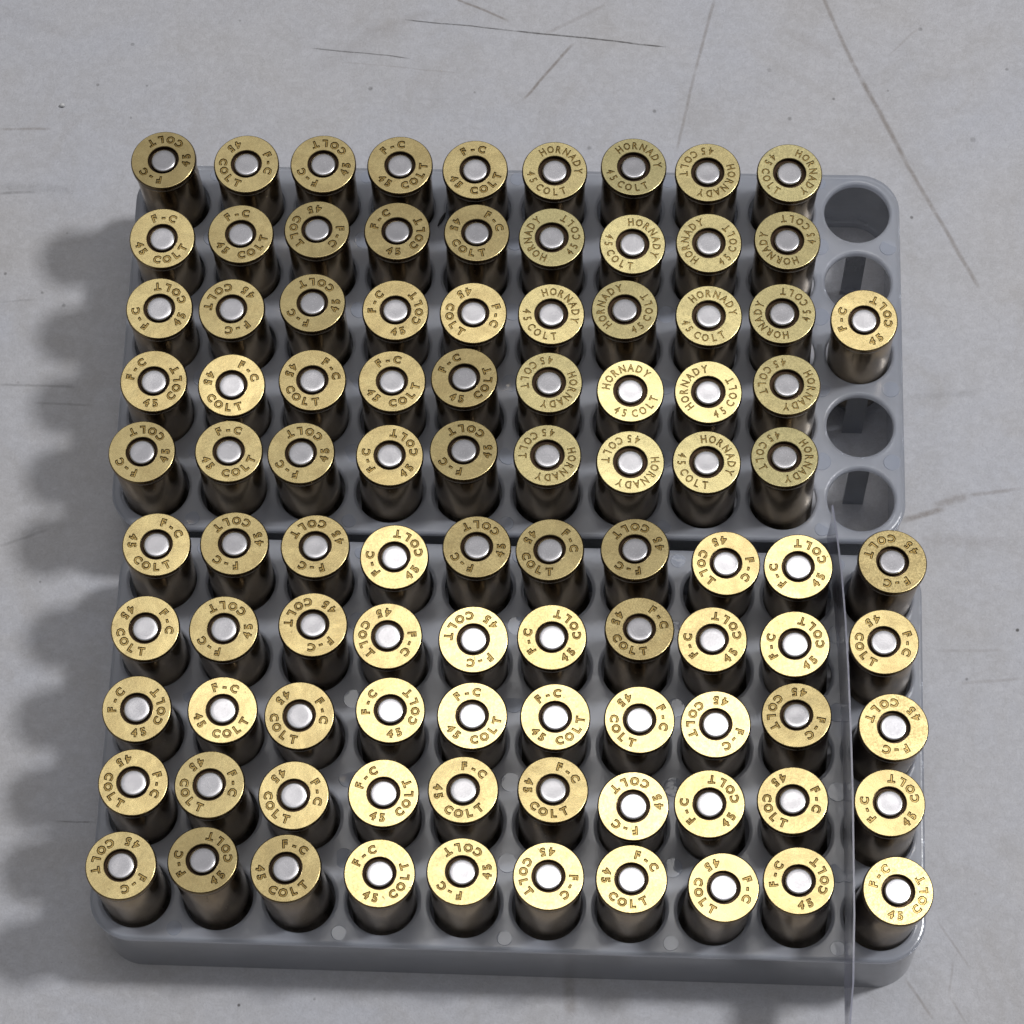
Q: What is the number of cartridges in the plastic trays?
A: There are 96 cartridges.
